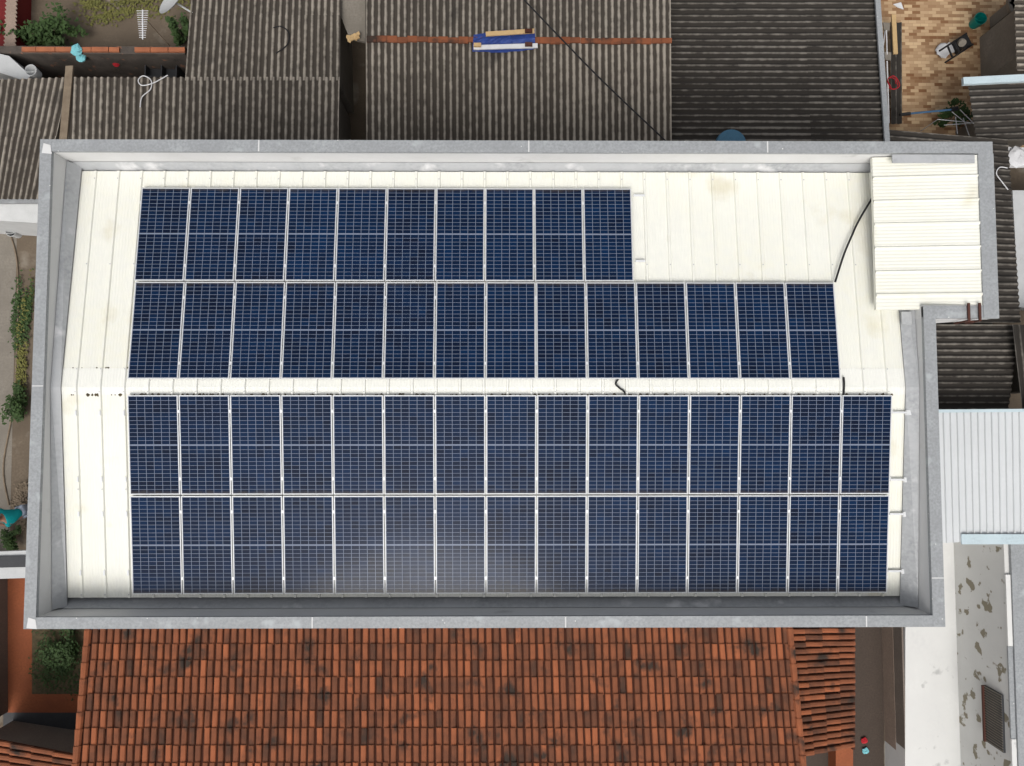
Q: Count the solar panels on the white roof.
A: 54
